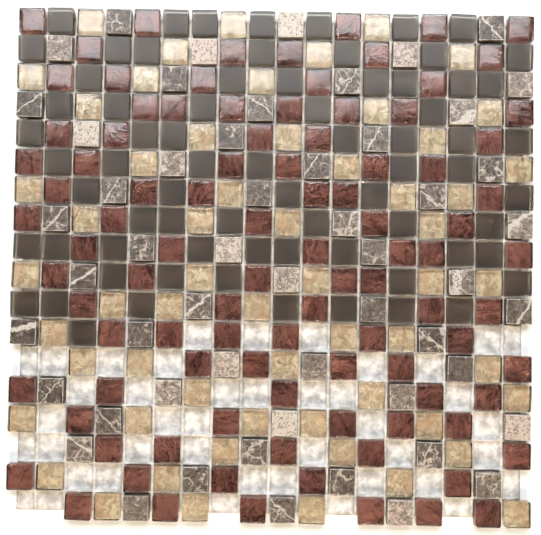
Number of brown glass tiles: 72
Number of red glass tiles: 97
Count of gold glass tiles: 59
